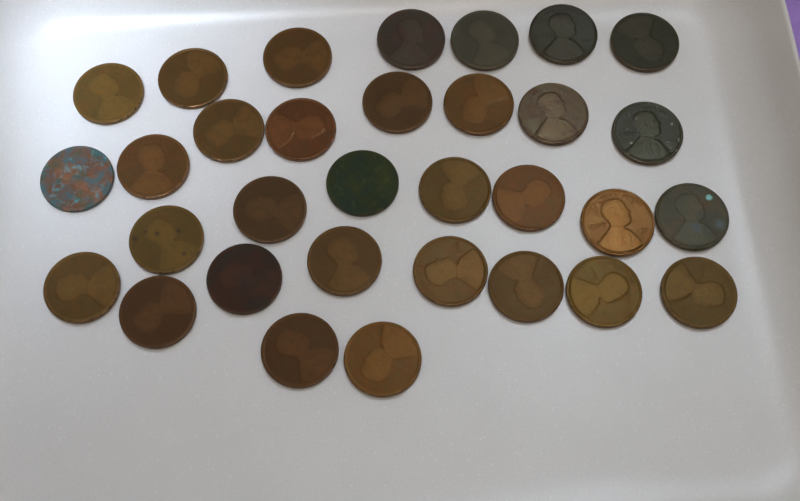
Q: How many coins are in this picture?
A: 32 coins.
